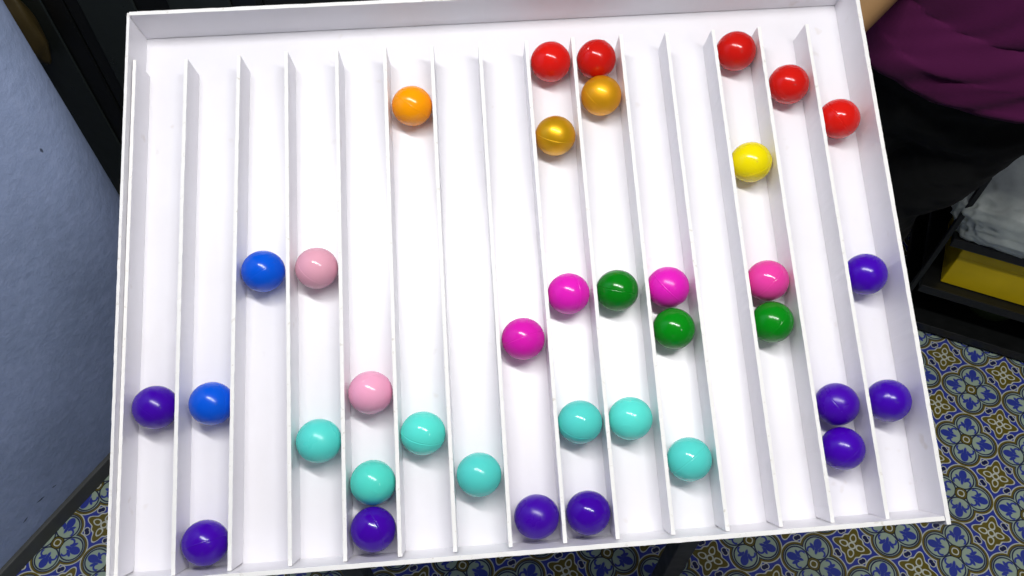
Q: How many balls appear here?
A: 36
